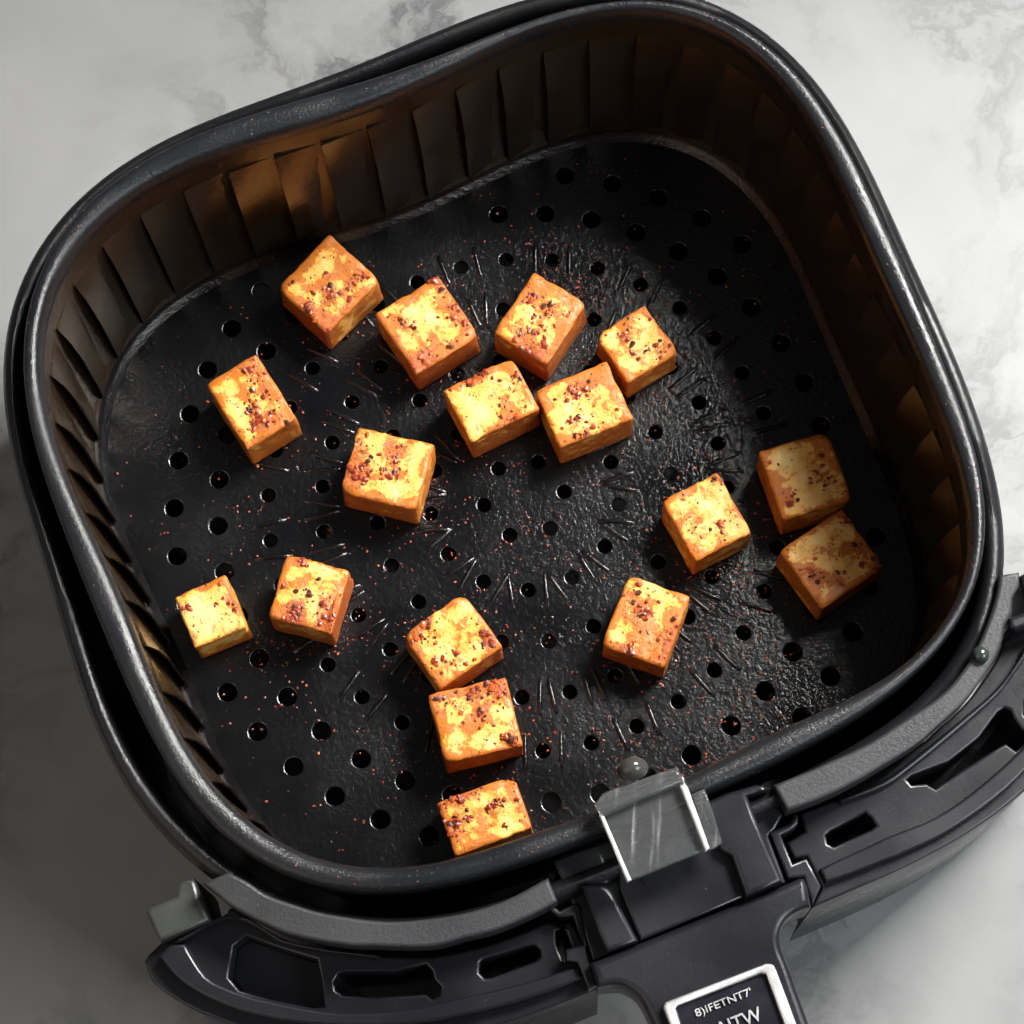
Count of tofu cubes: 17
